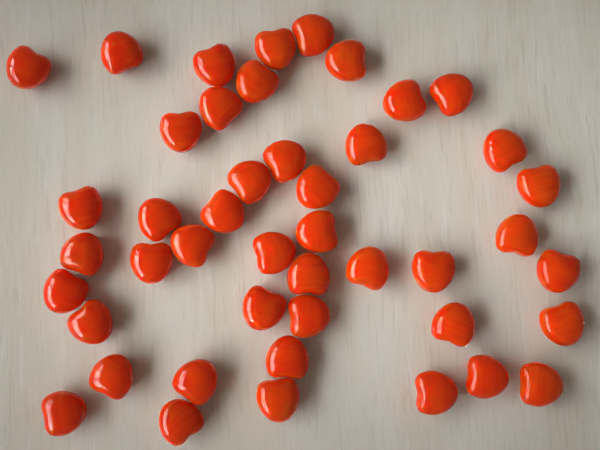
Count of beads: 45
